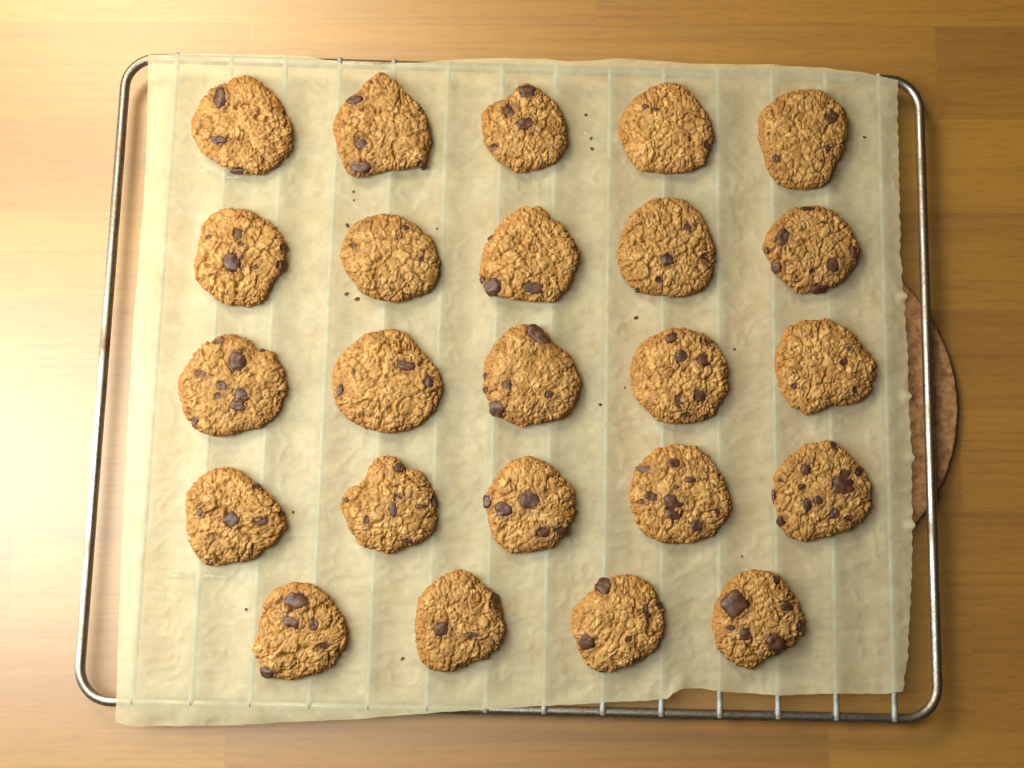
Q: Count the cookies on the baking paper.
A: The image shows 24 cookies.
